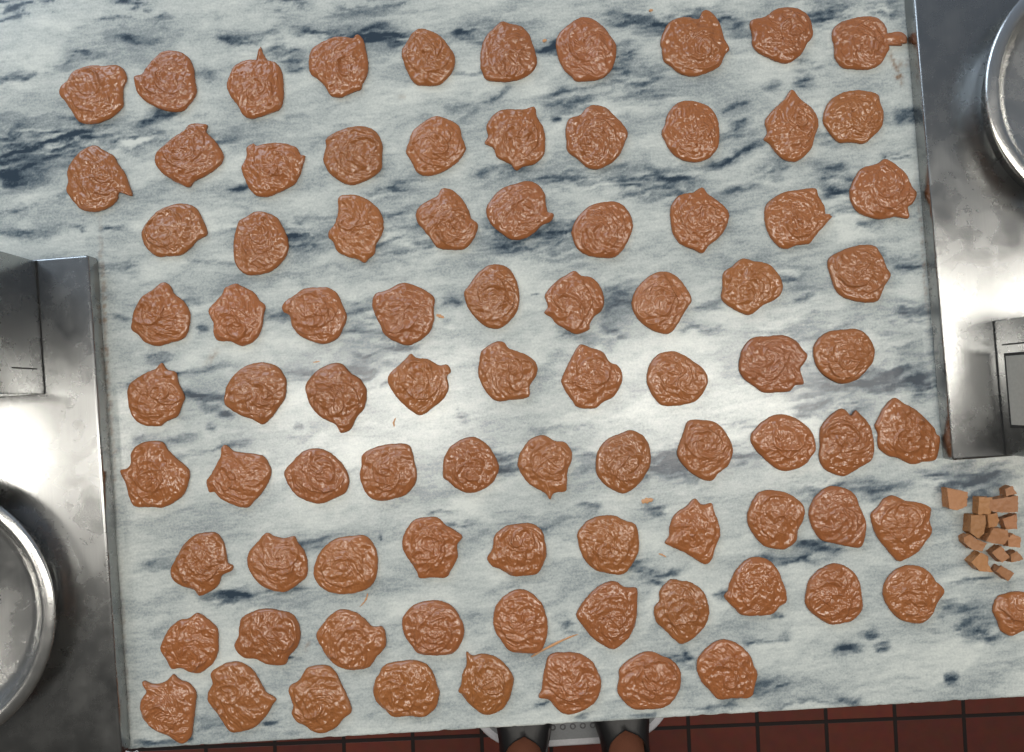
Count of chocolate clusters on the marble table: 87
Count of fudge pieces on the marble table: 14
